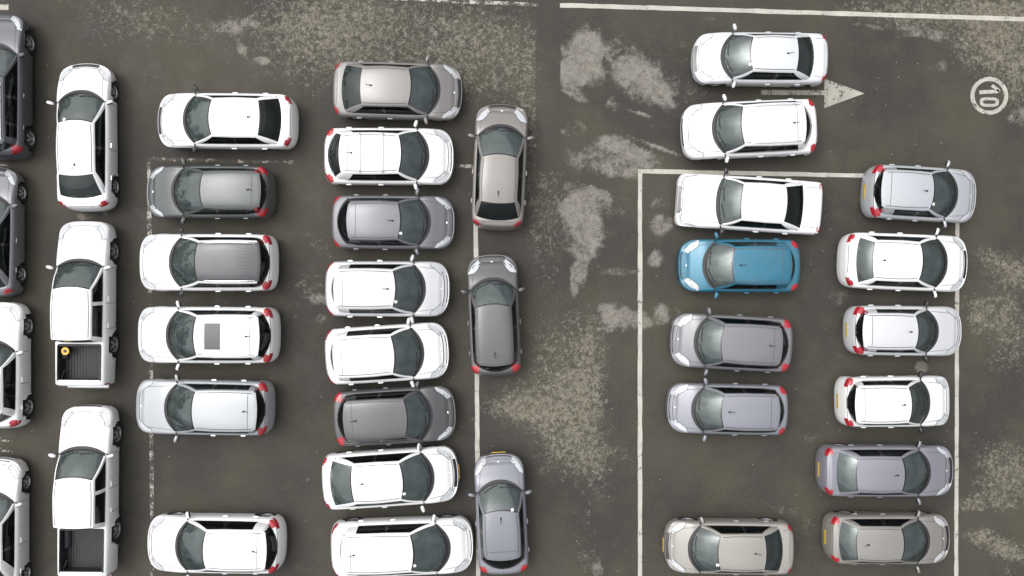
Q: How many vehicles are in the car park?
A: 37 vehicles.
